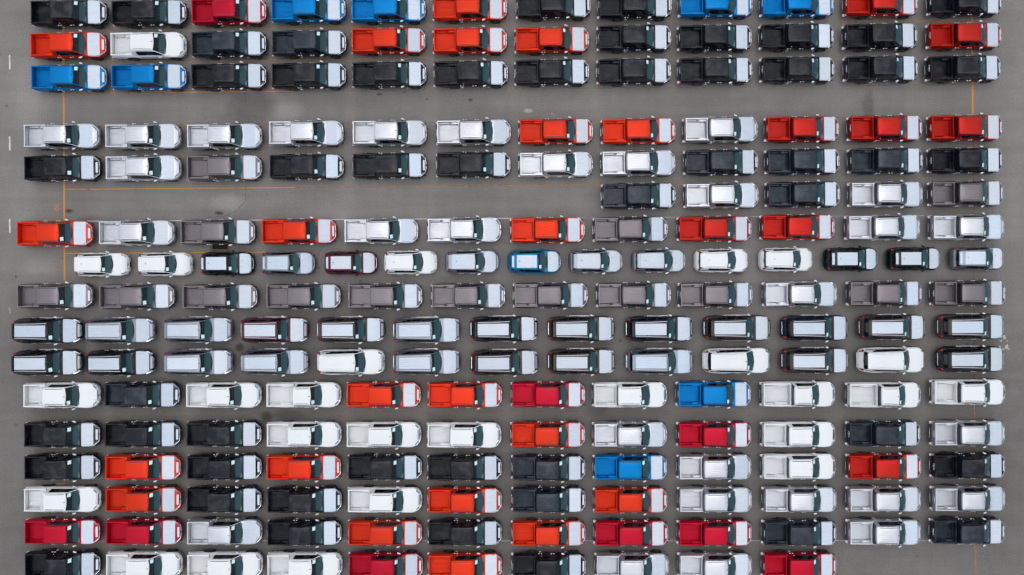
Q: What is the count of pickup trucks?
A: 159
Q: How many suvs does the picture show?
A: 26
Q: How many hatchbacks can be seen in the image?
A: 15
